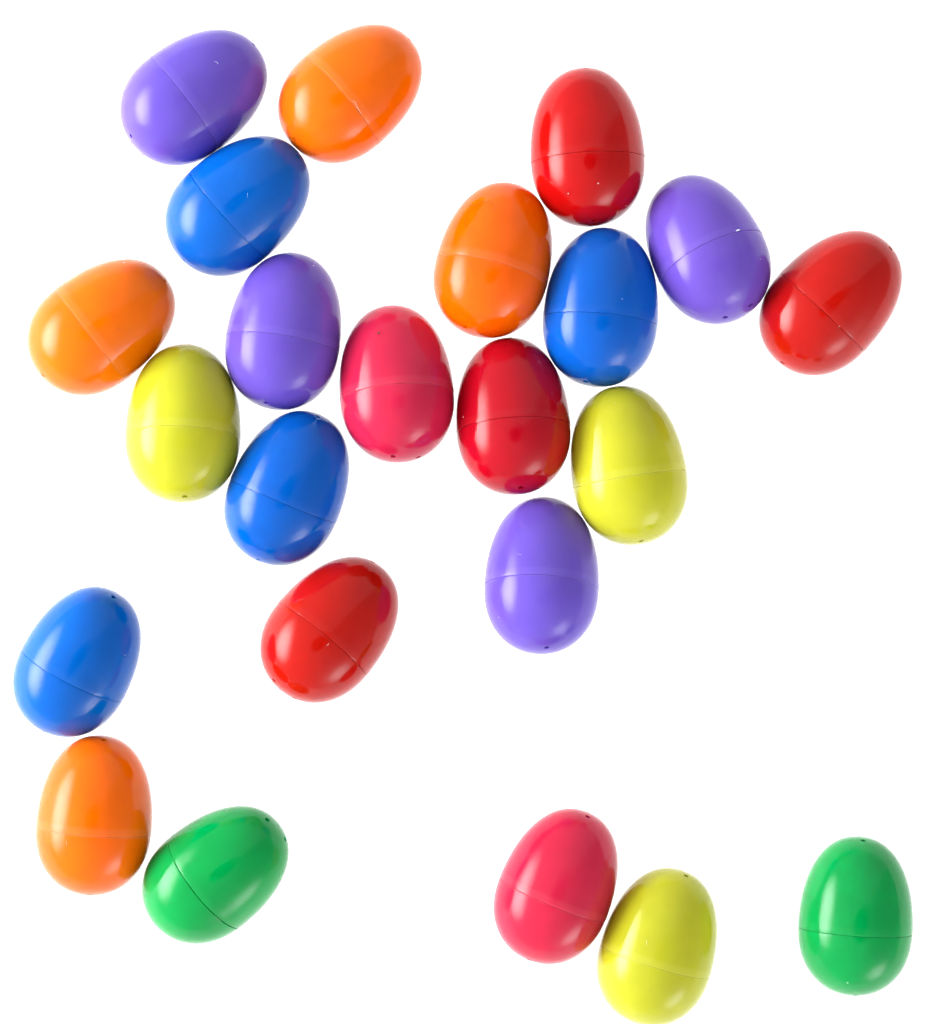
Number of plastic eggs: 23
